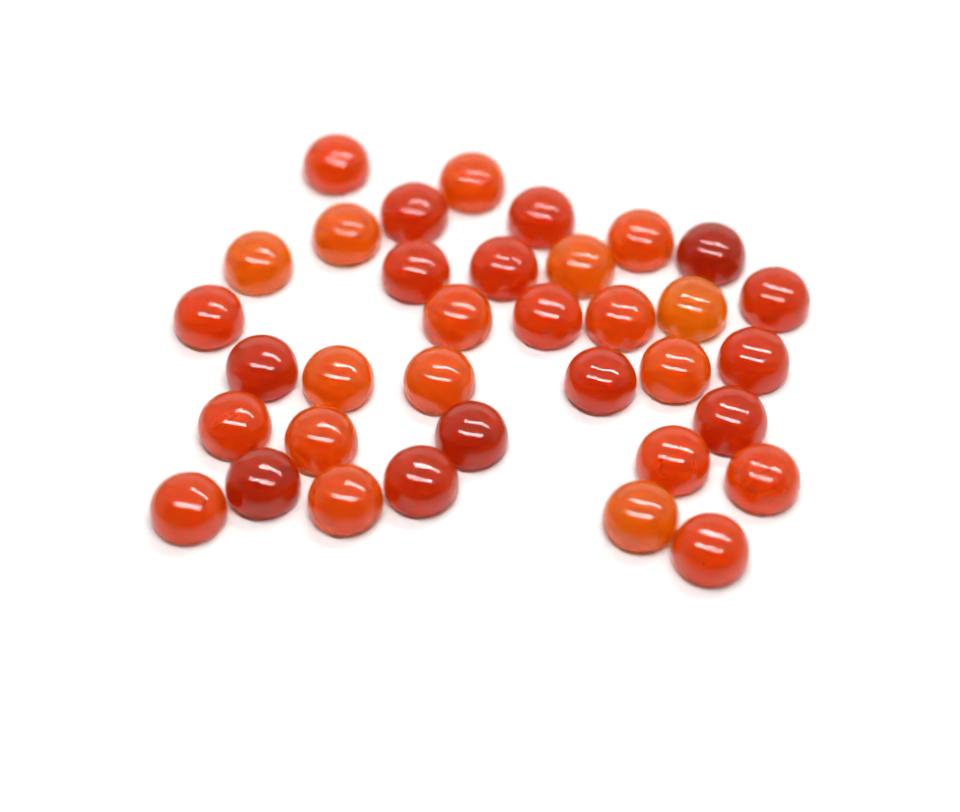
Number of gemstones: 35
